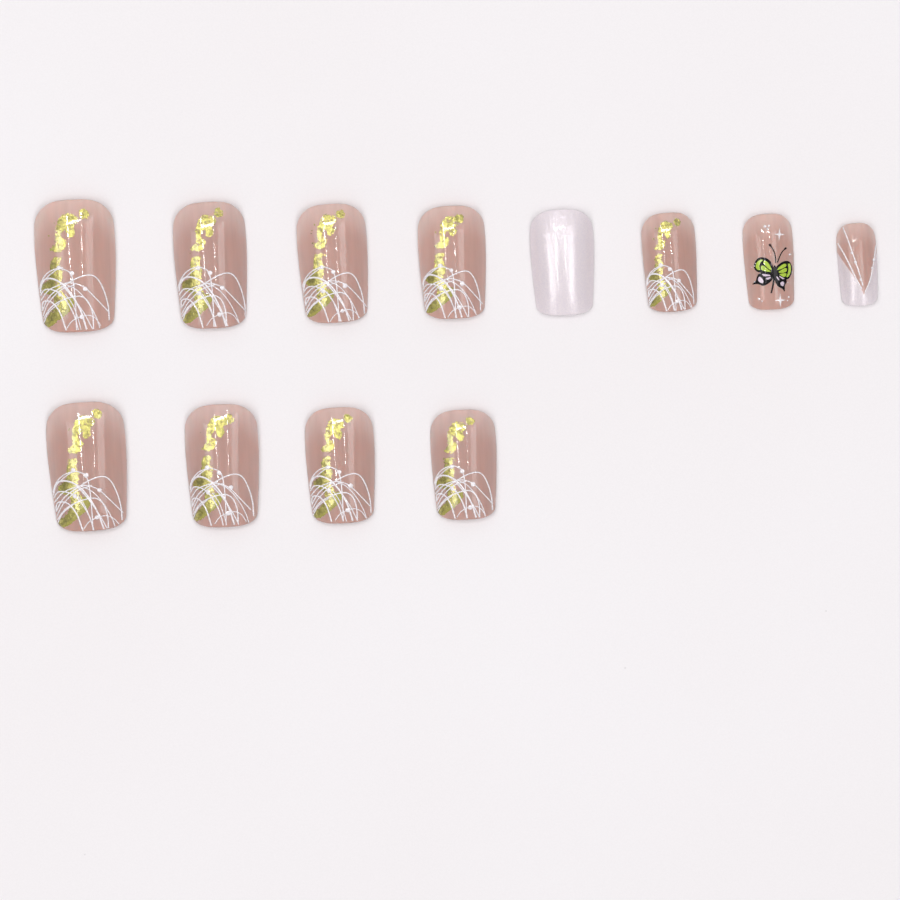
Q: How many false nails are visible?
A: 12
